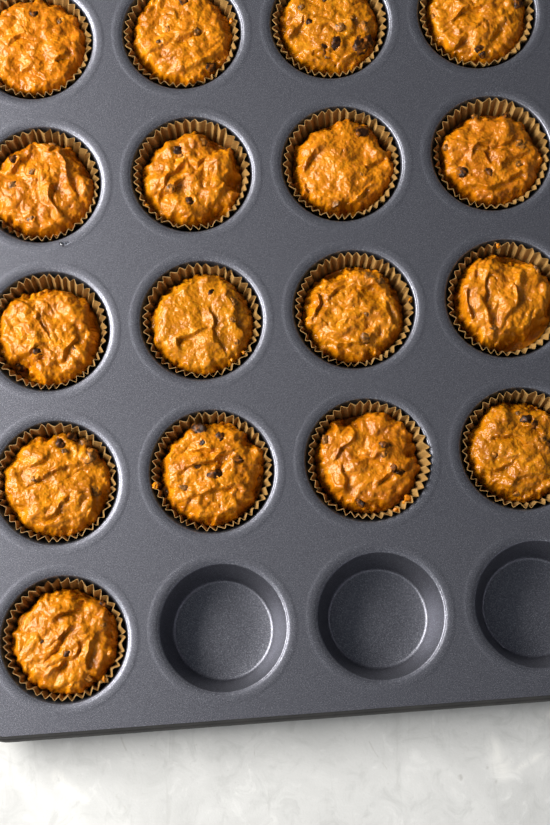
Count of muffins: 17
